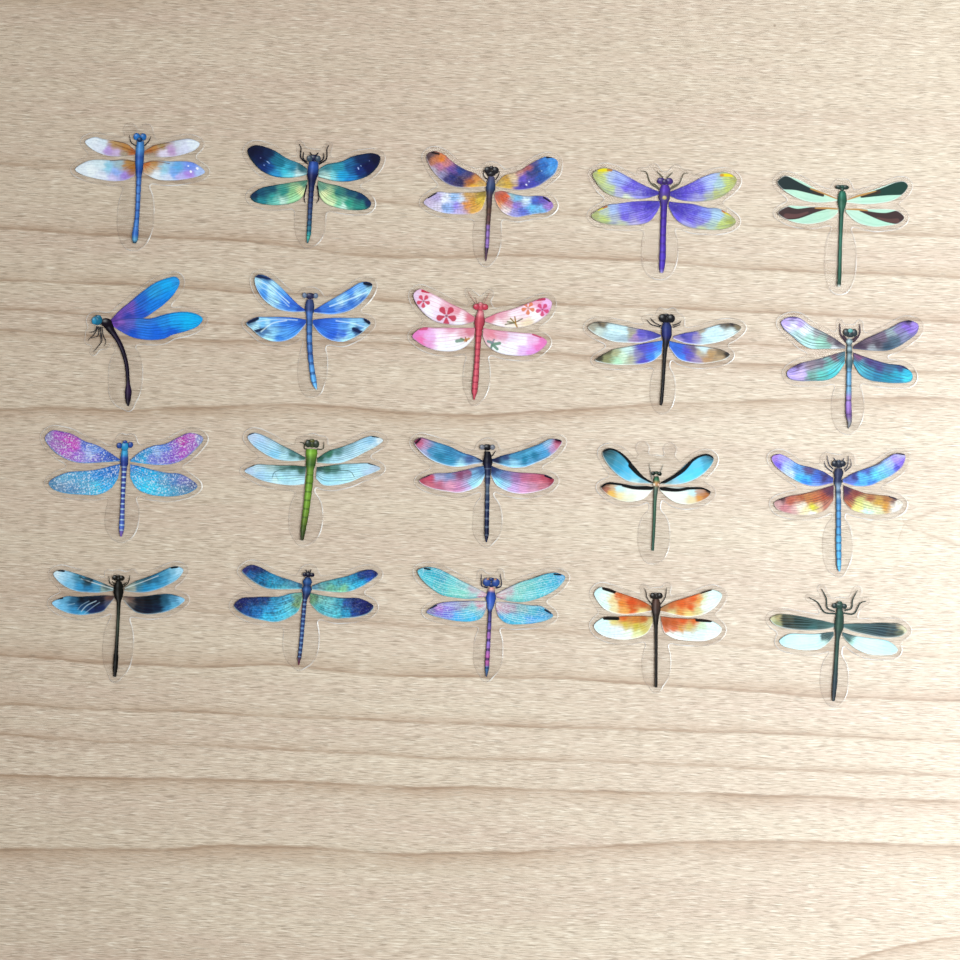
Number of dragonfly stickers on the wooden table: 20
